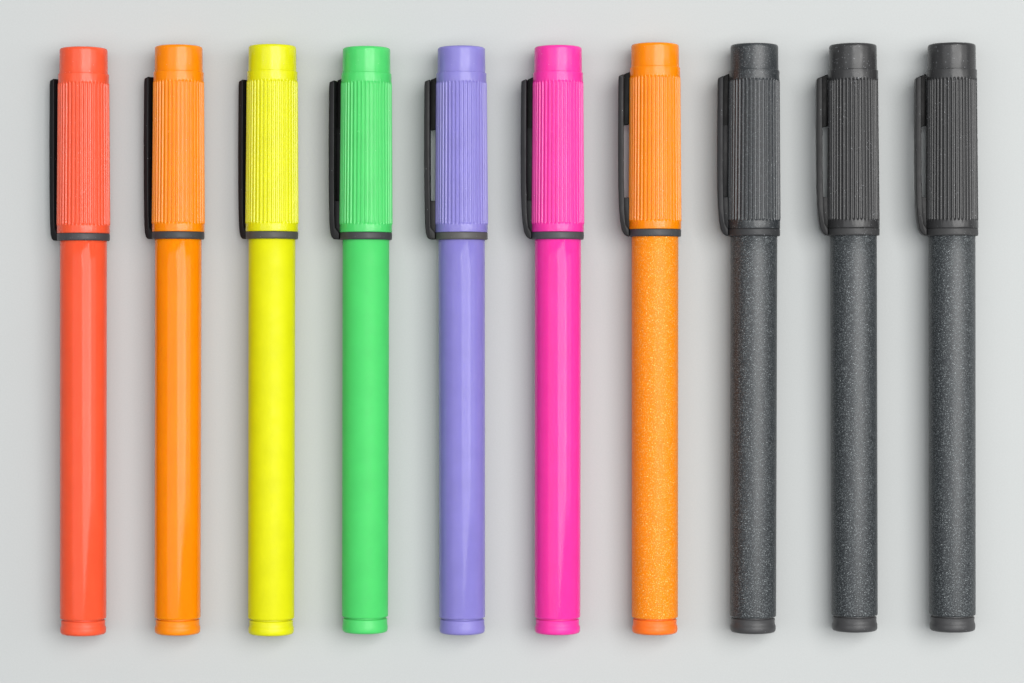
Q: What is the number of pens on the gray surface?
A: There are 10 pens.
